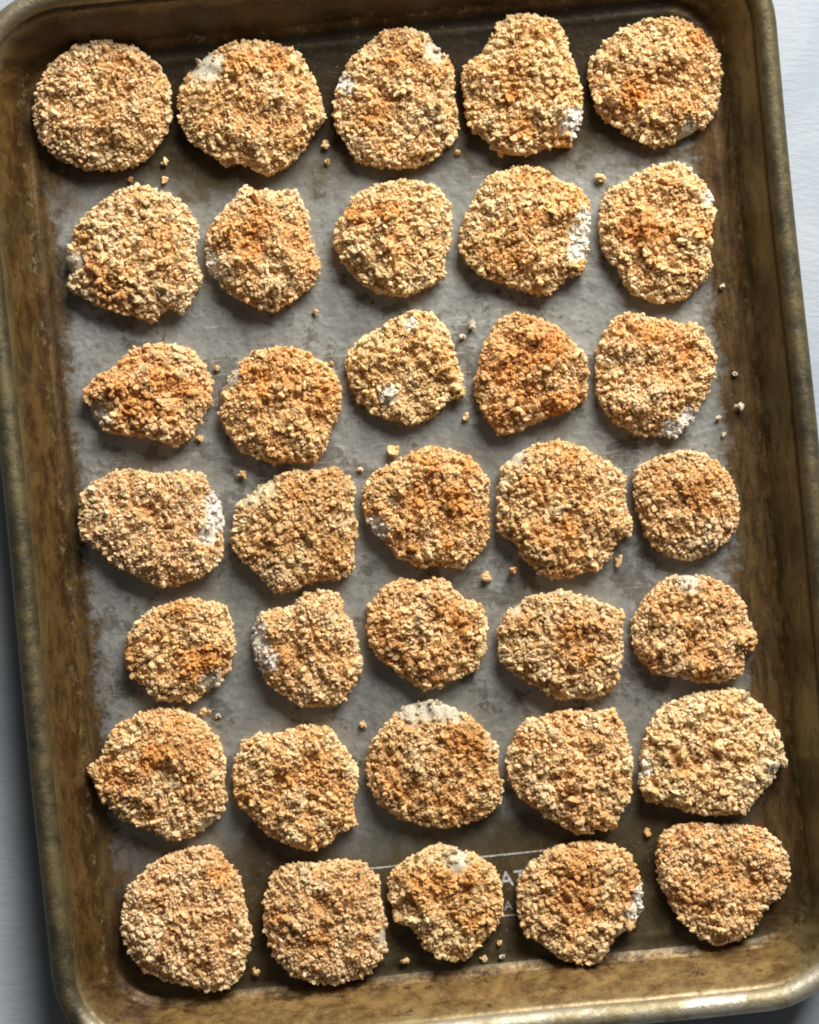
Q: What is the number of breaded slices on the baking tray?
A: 35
